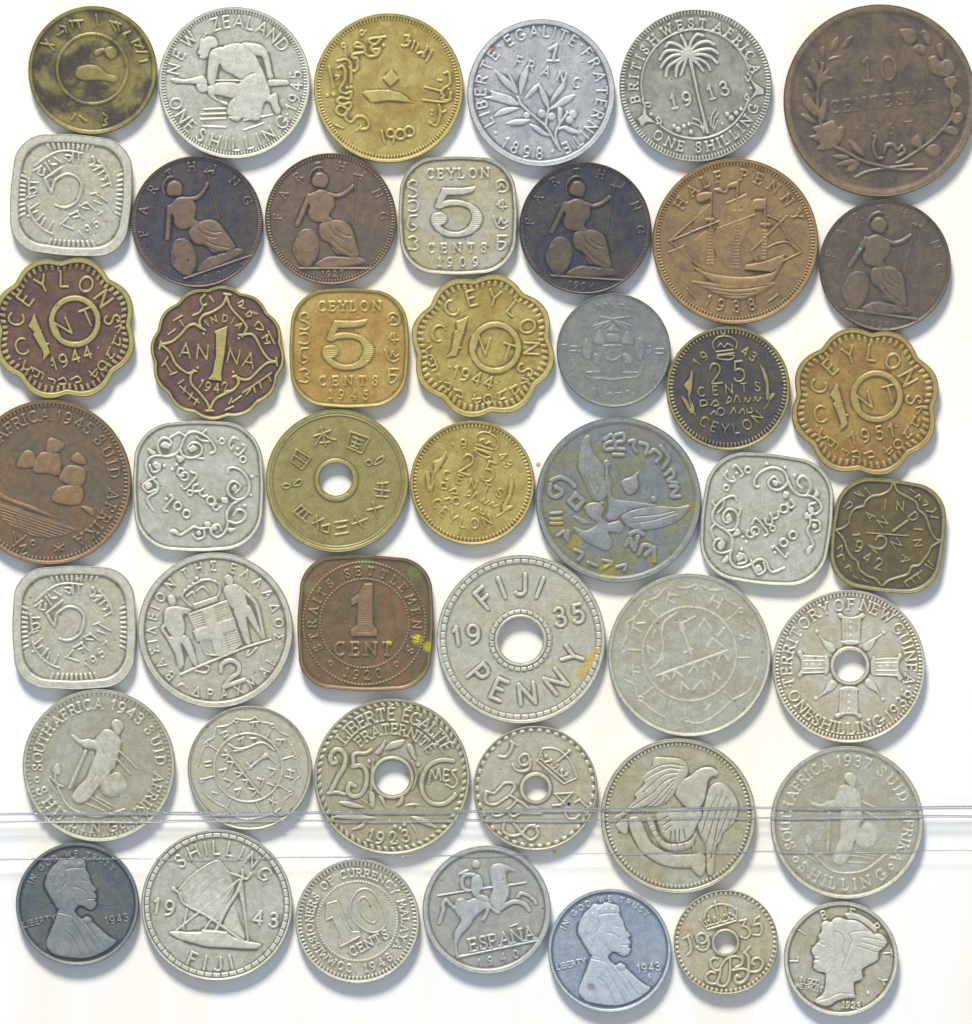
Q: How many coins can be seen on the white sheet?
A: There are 46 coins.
